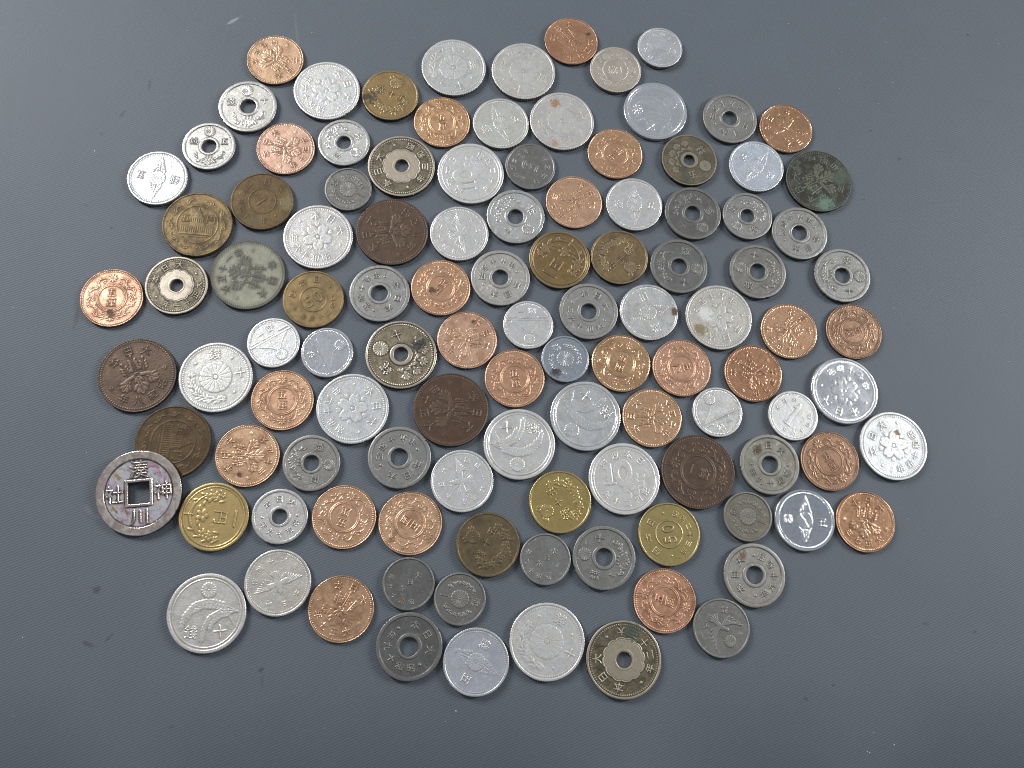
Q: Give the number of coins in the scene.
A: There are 111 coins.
